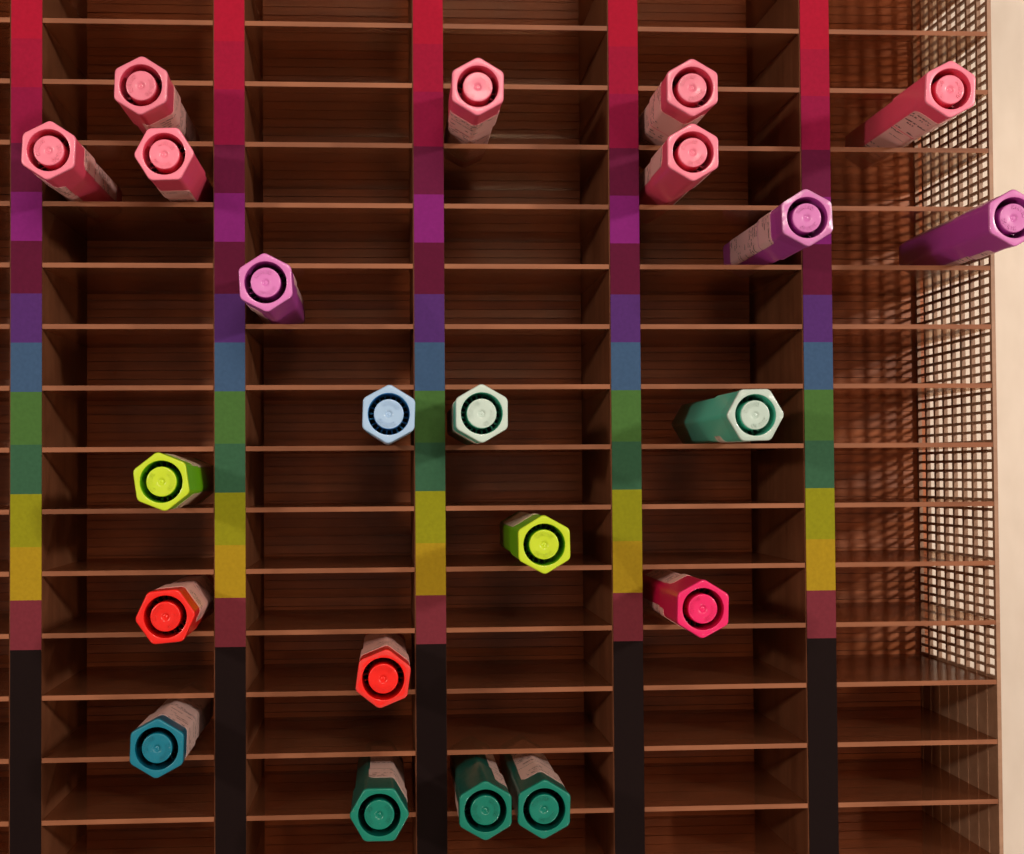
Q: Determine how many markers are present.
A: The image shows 22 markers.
